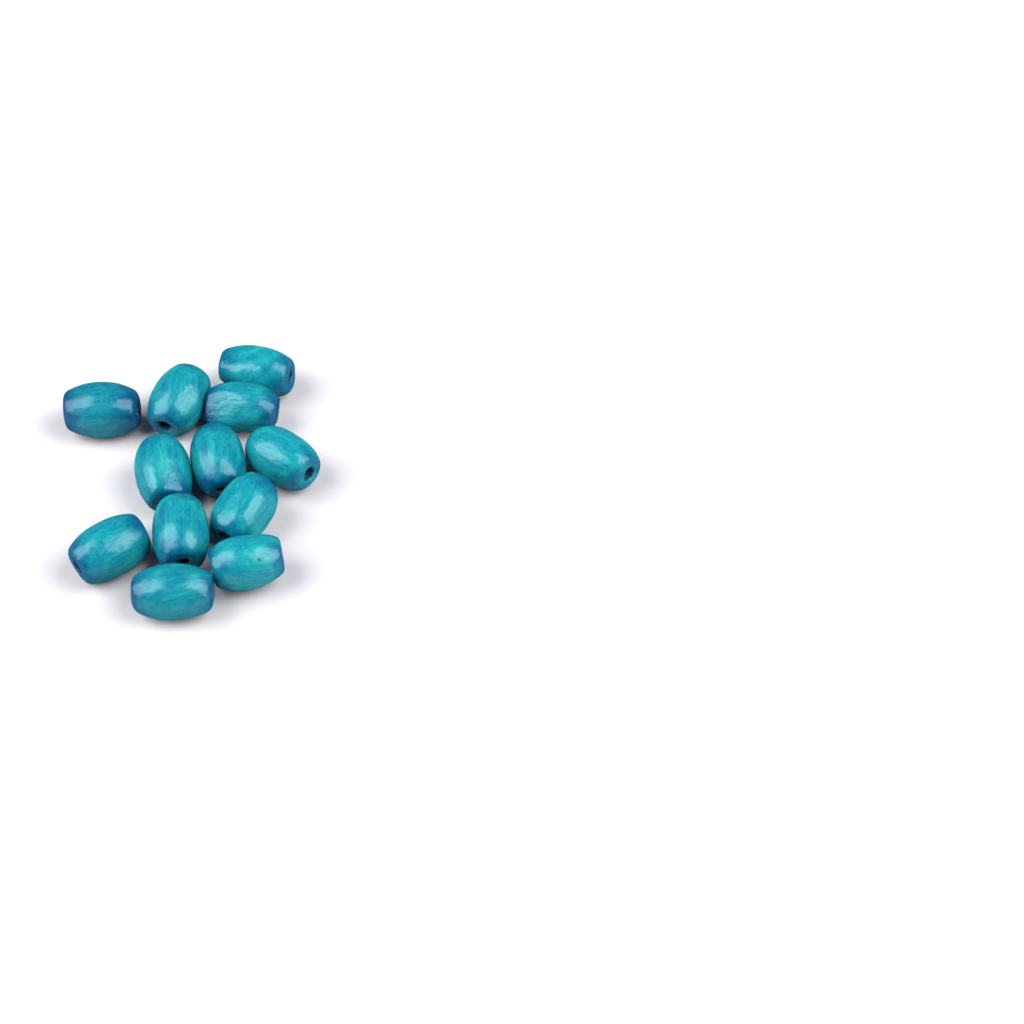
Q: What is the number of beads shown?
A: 12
